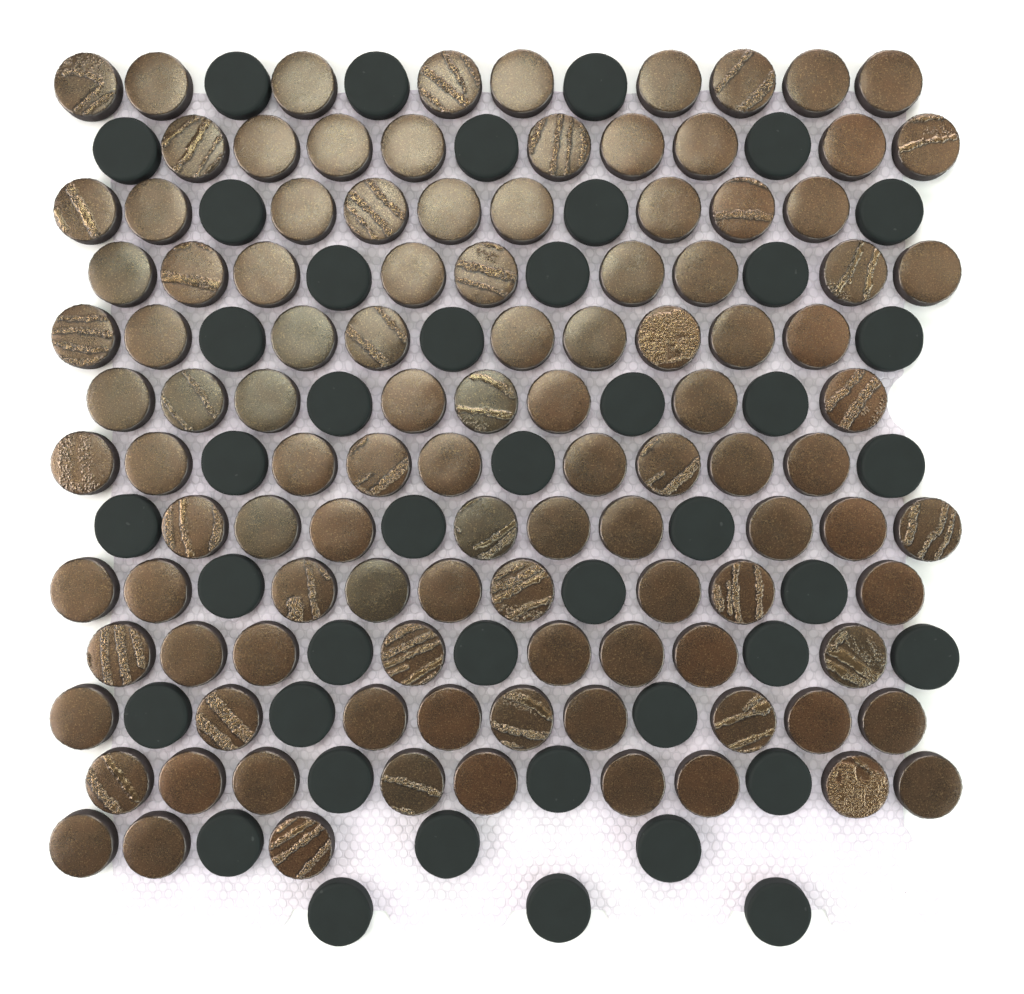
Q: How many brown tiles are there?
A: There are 109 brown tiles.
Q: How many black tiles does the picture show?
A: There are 43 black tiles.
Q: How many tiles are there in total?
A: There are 152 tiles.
